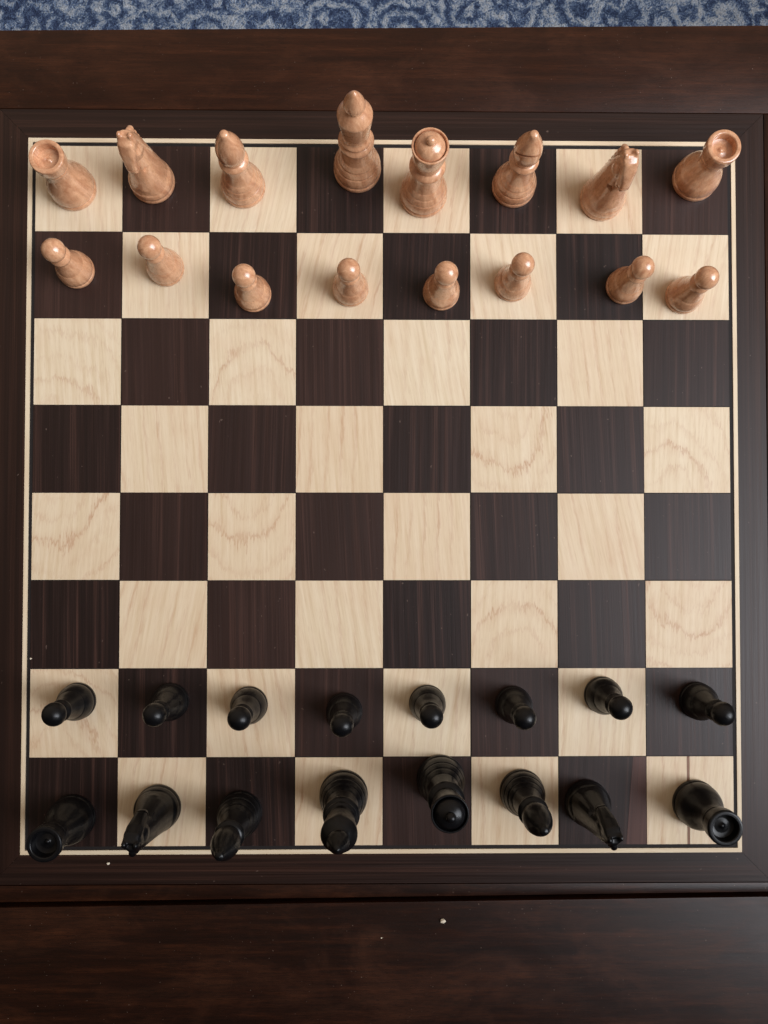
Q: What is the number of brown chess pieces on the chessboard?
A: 16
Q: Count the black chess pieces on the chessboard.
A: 16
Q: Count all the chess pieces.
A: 32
